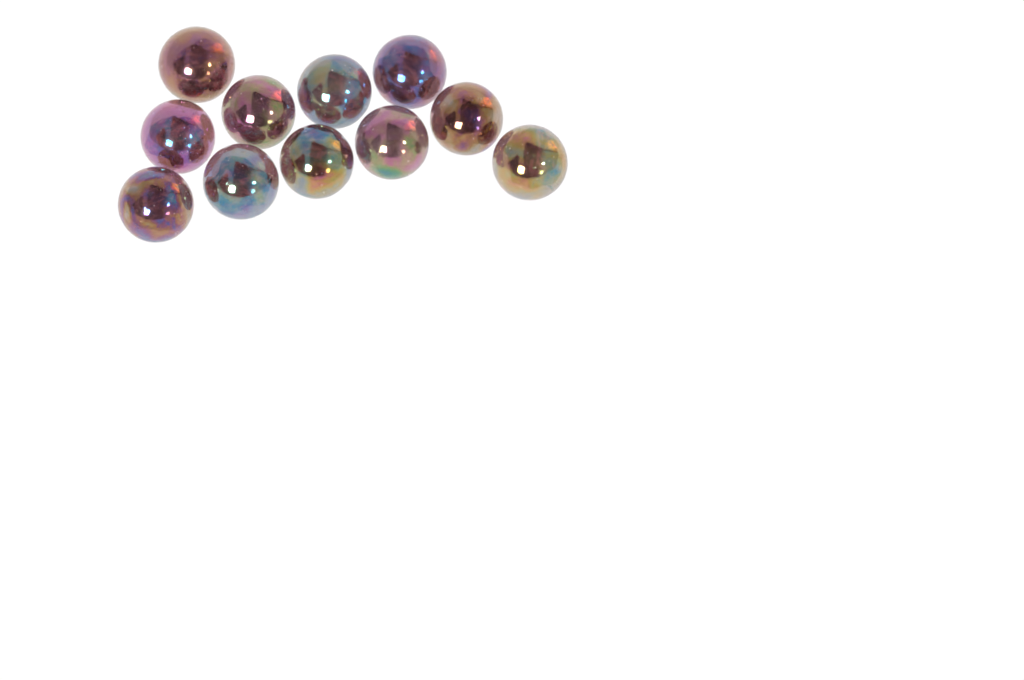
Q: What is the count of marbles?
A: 11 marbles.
